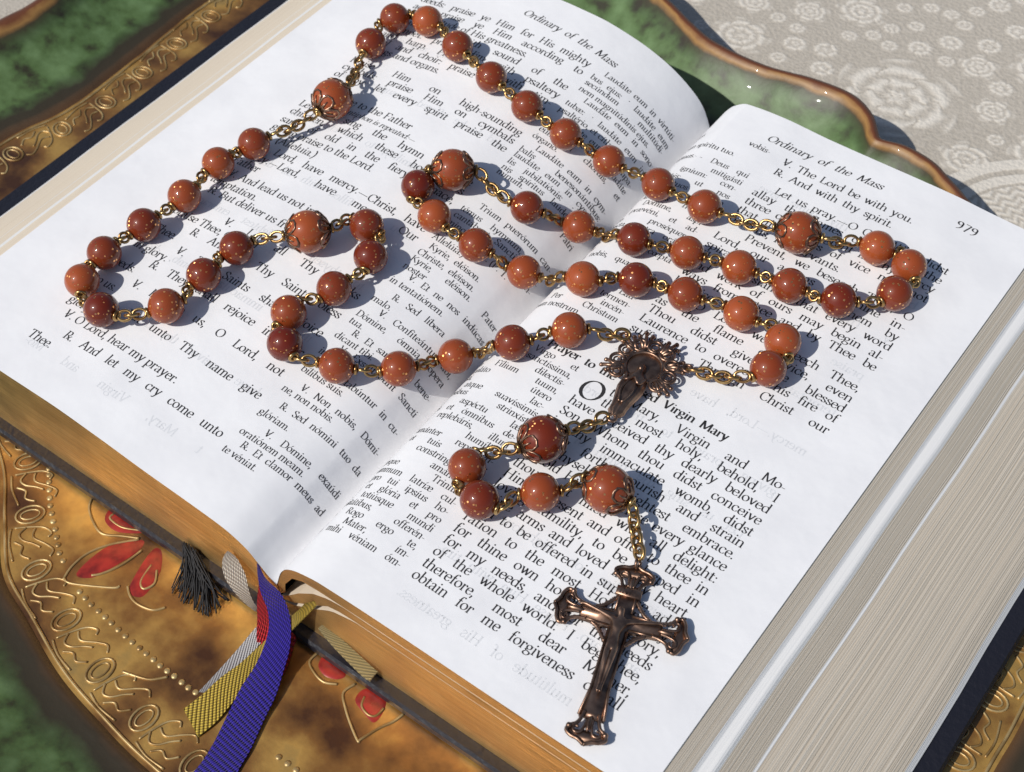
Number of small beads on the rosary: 53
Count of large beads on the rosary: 6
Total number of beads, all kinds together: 59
